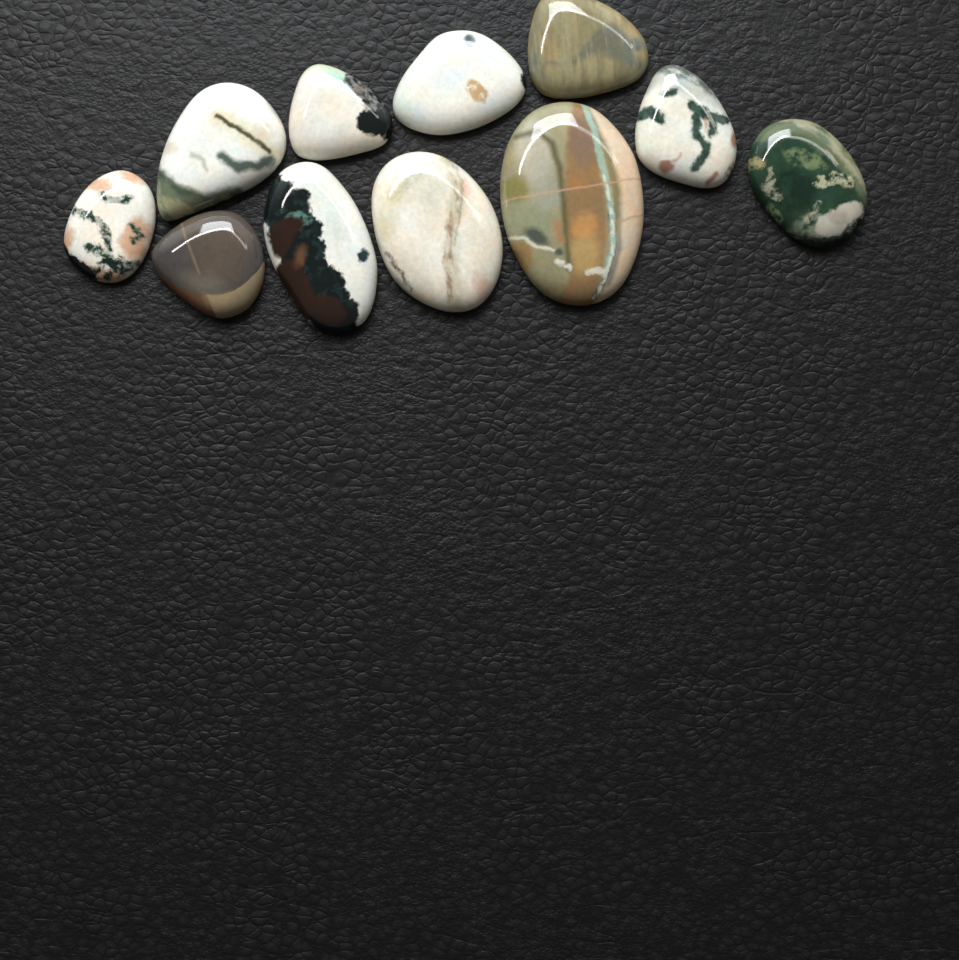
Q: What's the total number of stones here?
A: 11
